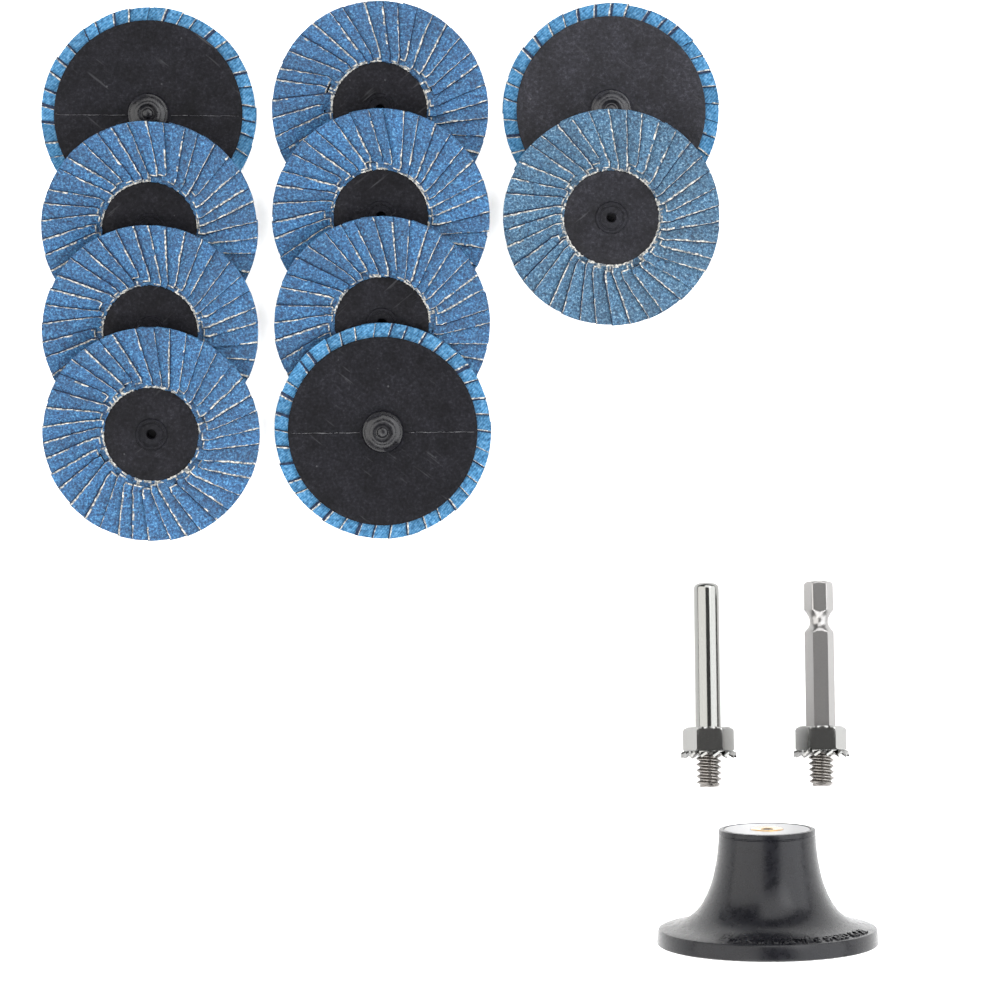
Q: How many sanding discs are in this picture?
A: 10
